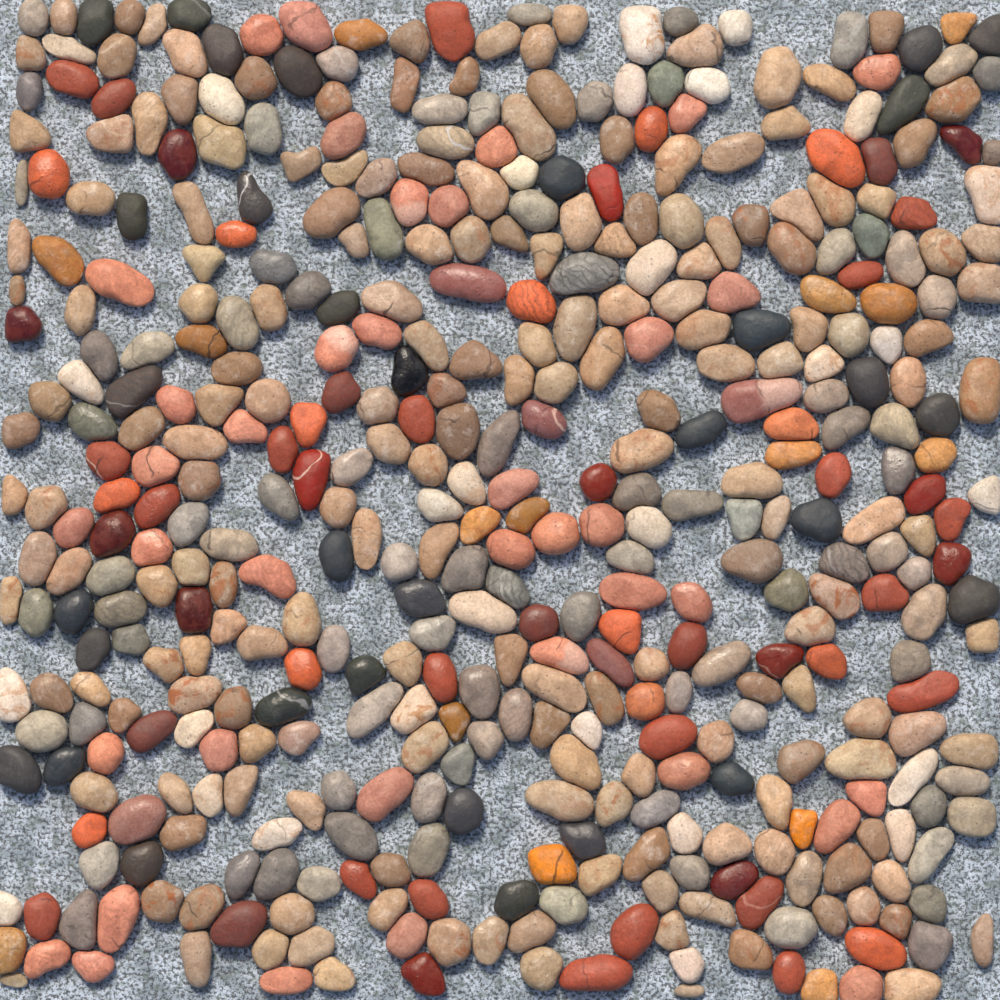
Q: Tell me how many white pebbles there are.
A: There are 29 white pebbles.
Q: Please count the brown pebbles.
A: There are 198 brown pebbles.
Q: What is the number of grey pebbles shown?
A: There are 121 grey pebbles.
